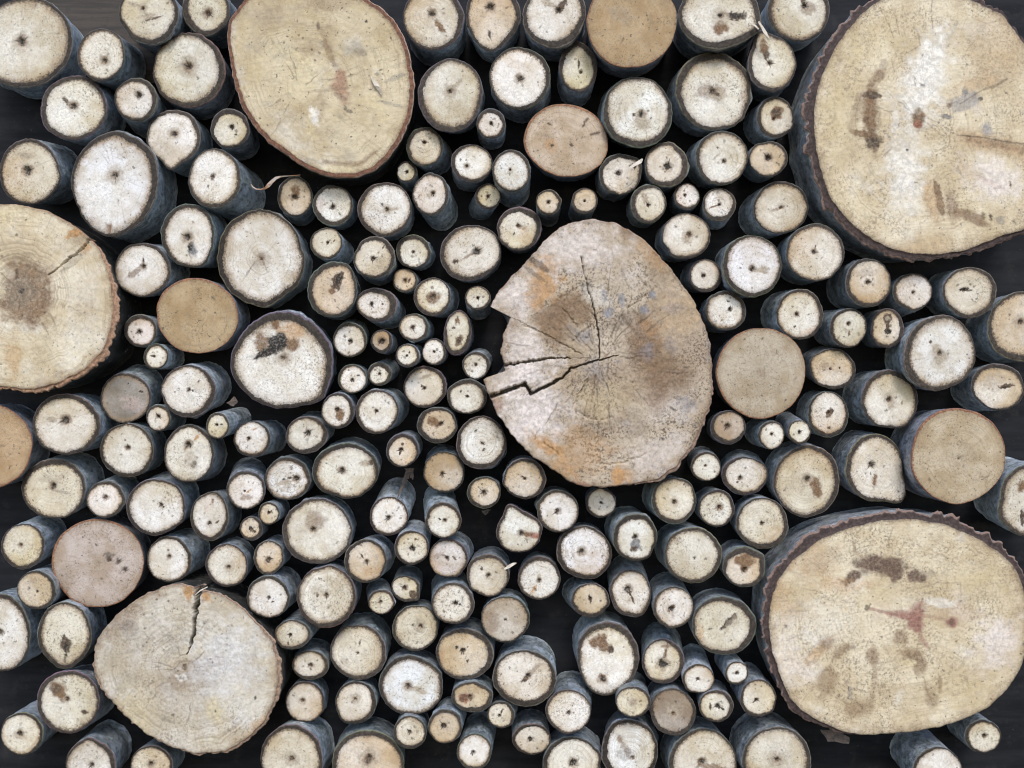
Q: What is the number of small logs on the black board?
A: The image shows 200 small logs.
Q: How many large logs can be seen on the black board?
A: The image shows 6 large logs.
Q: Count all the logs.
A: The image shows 206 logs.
